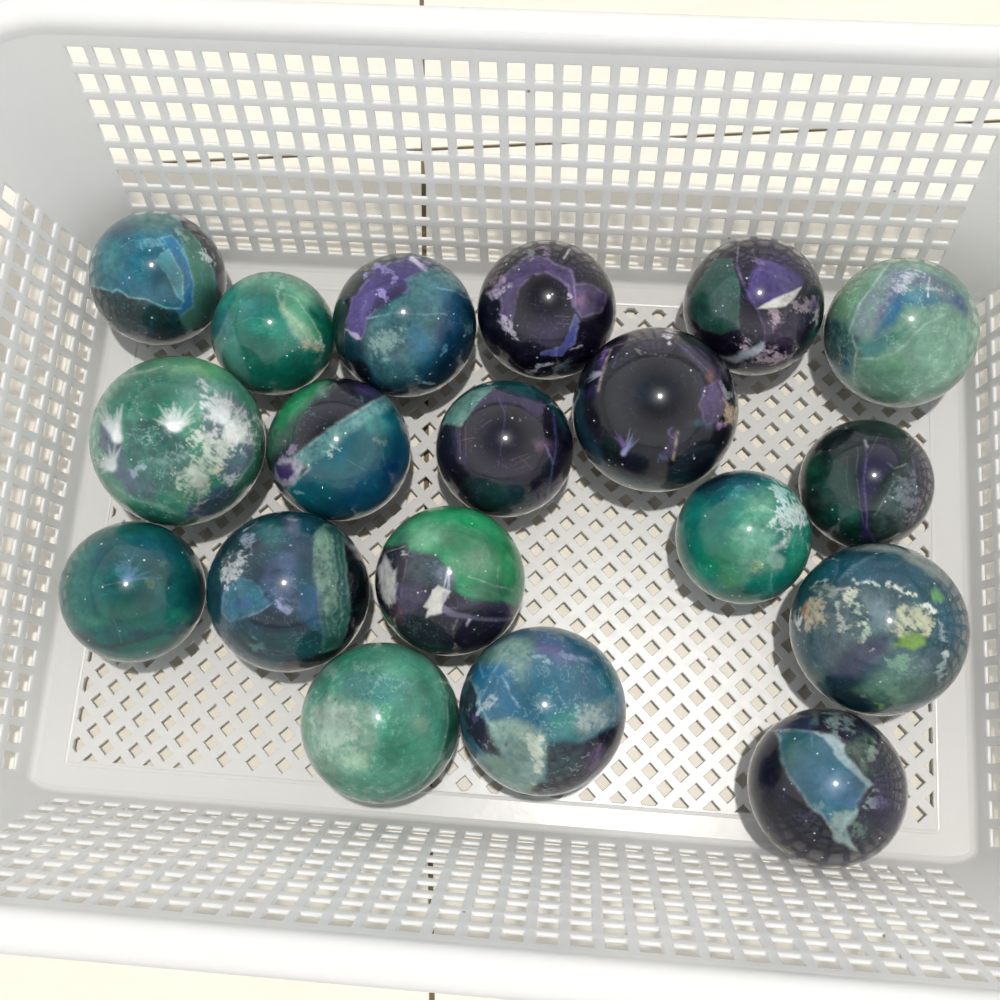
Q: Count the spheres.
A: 19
